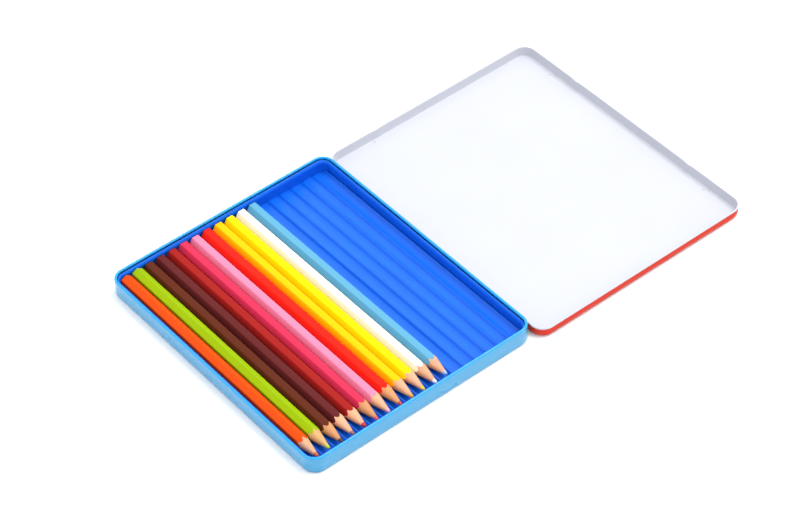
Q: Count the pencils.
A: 12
